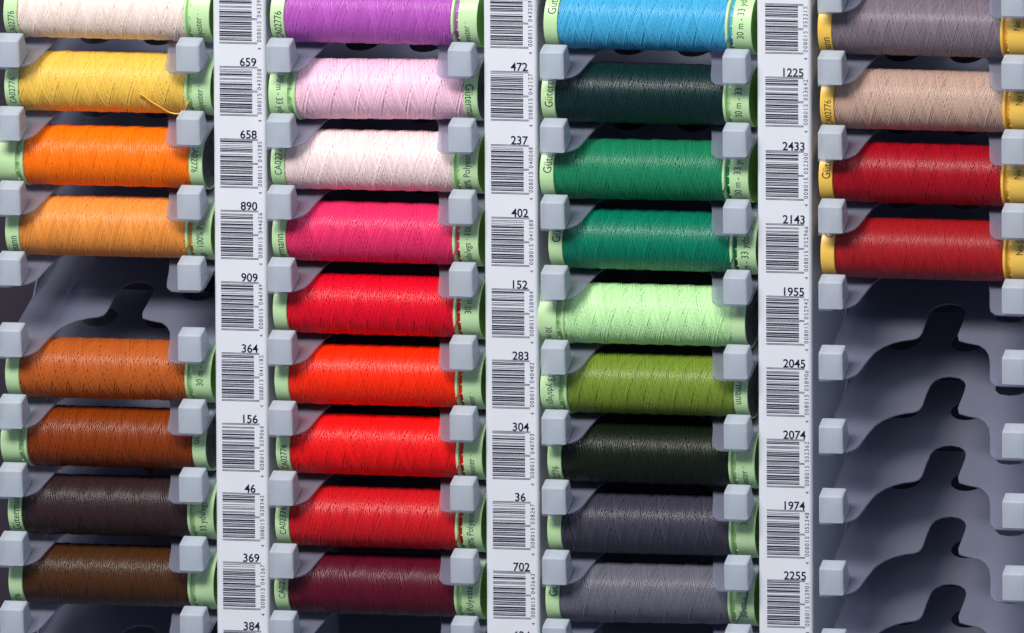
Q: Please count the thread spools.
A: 30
